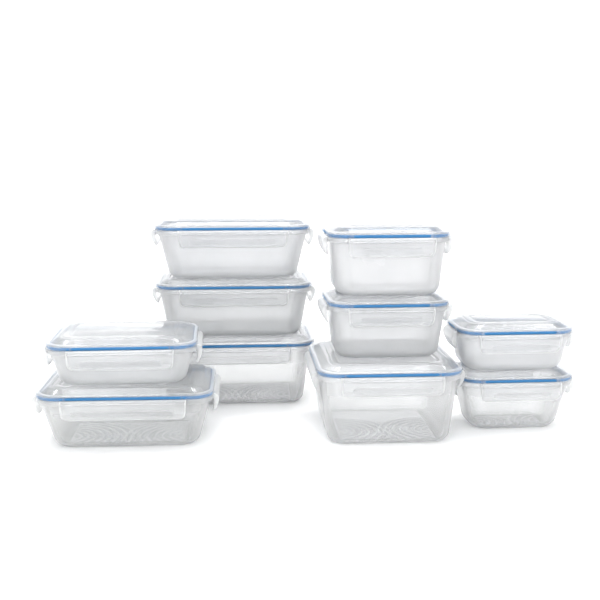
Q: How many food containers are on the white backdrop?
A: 10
